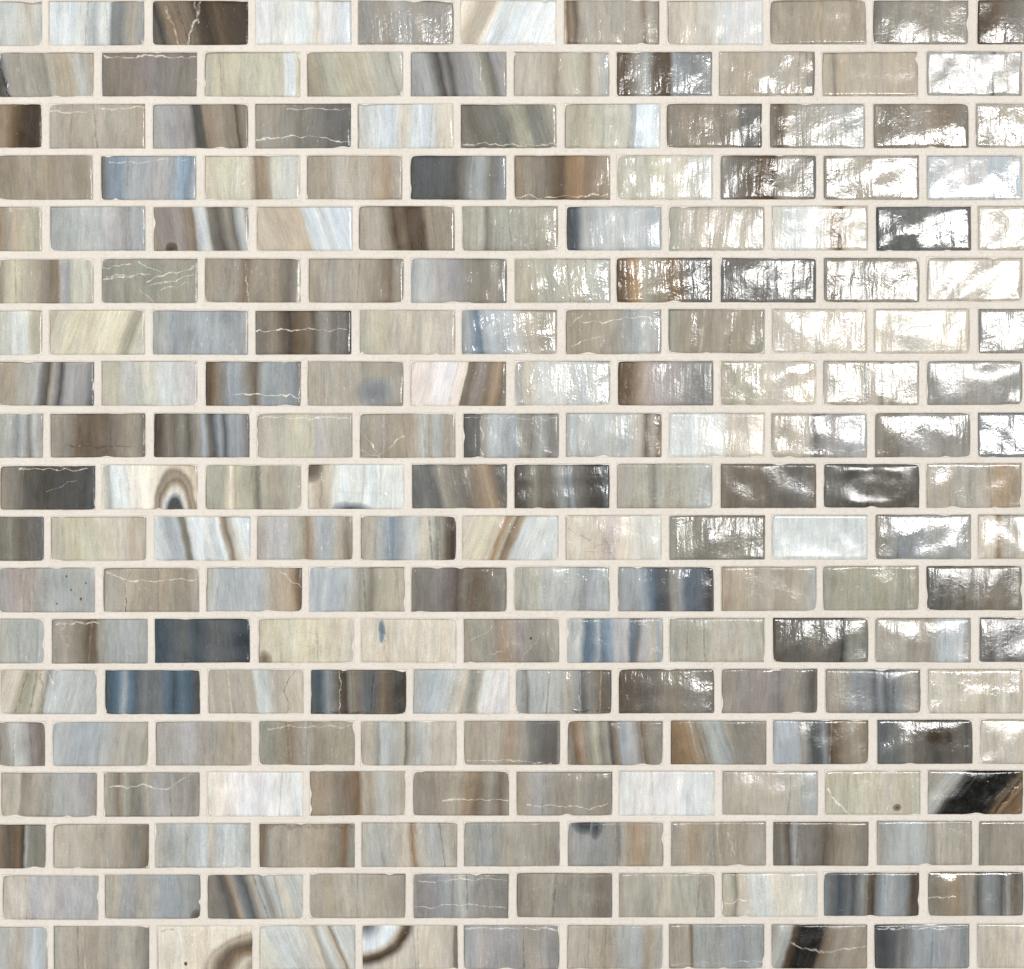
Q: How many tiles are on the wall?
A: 200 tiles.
